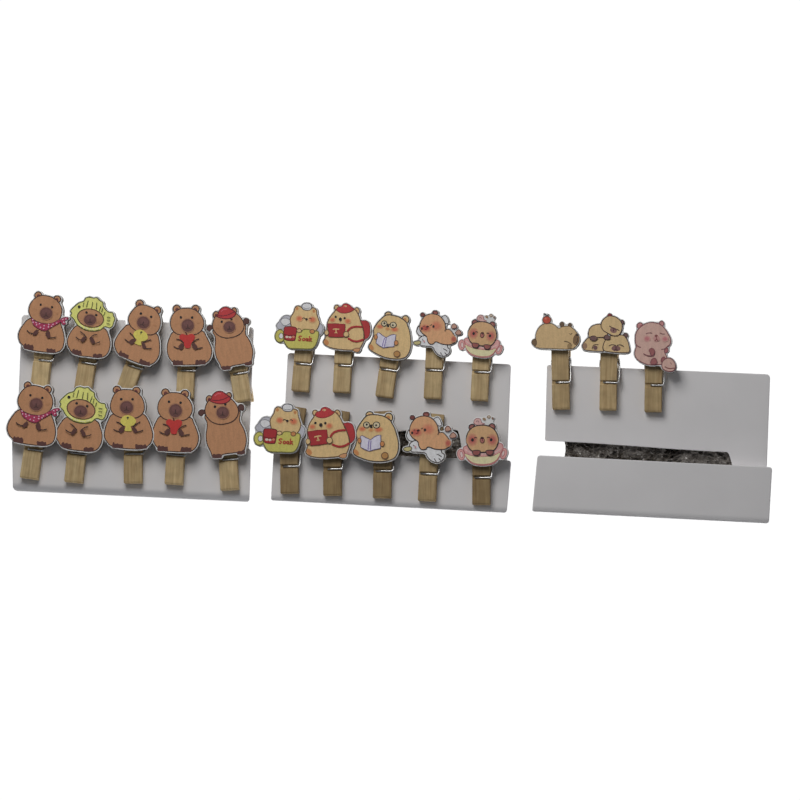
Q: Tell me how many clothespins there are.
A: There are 23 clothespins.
